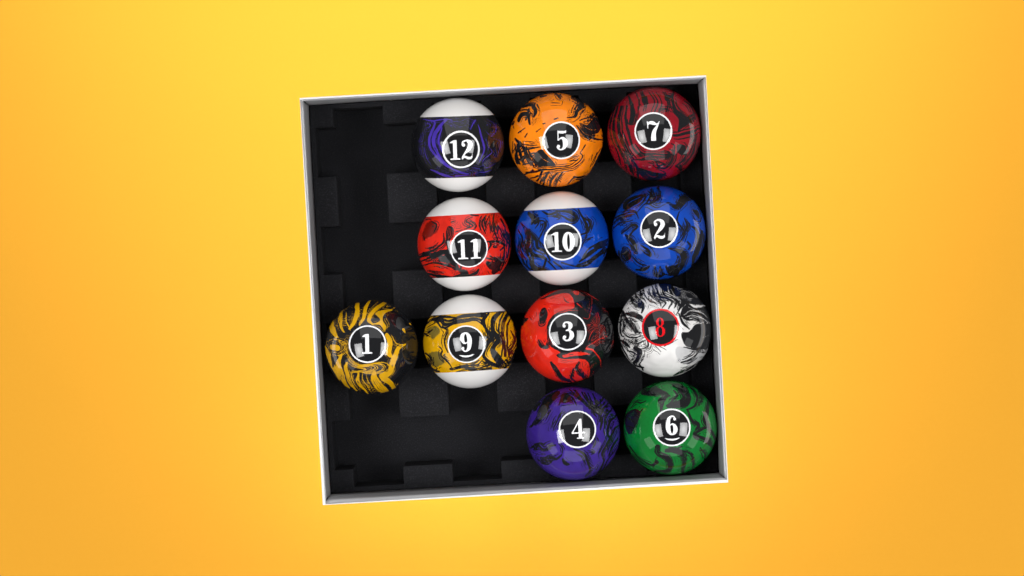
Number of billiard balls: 12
